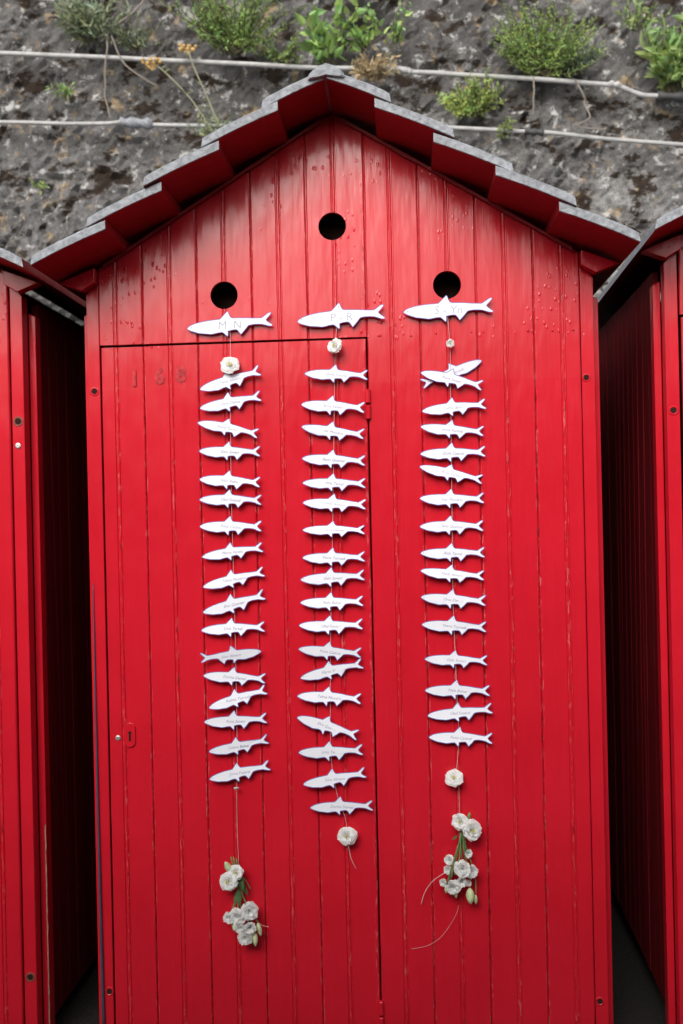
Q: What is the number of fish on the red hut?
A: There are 54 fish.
